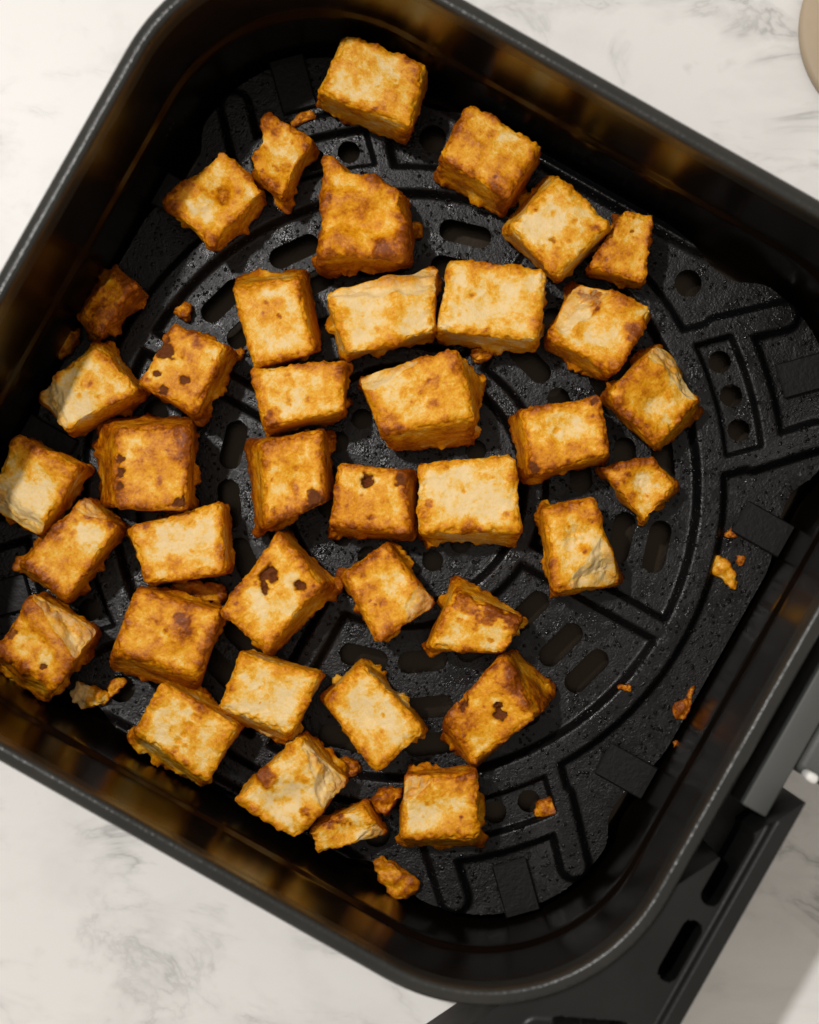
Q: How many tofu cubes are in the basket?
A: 39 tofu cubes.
